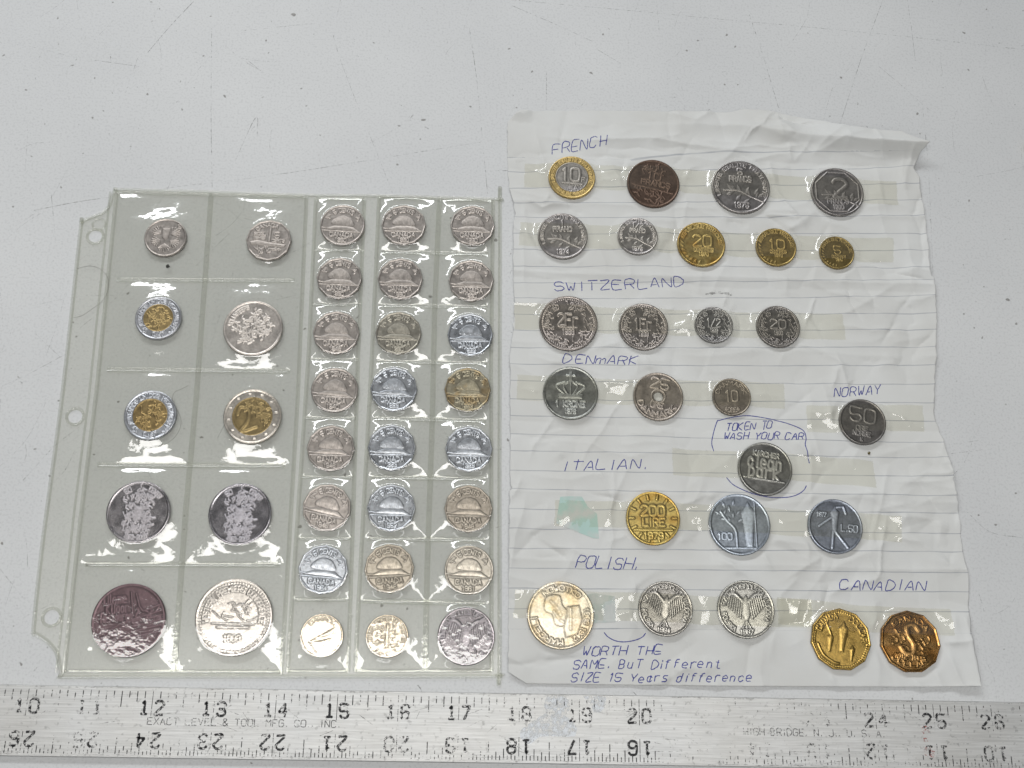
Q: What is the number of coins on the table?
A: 60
